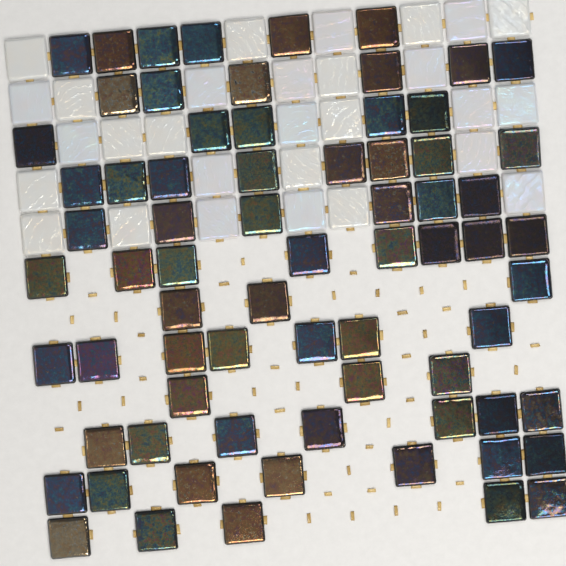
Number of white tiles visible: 29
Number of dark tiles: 71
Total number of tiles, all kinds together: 100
